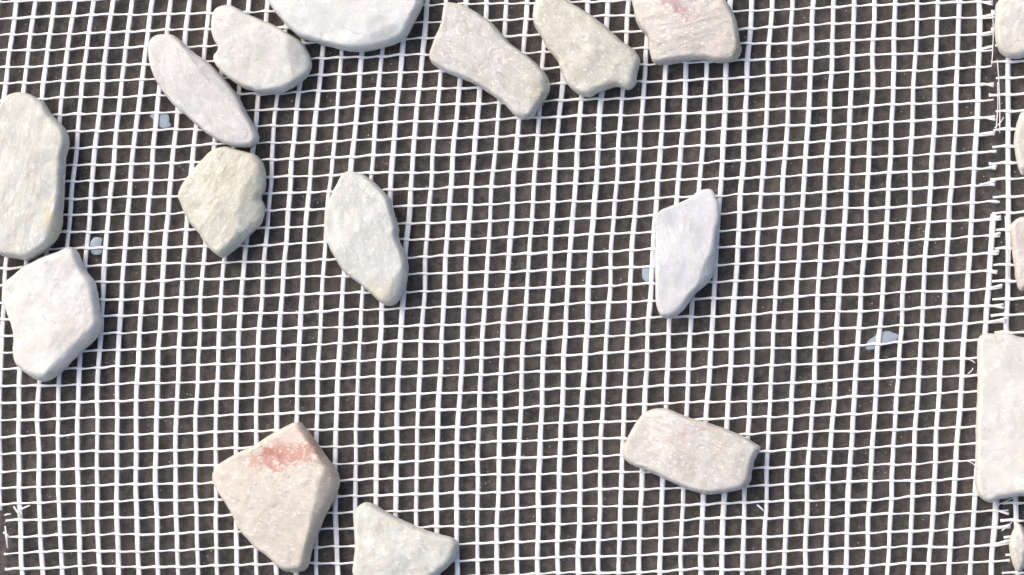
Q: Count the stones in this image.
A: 19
